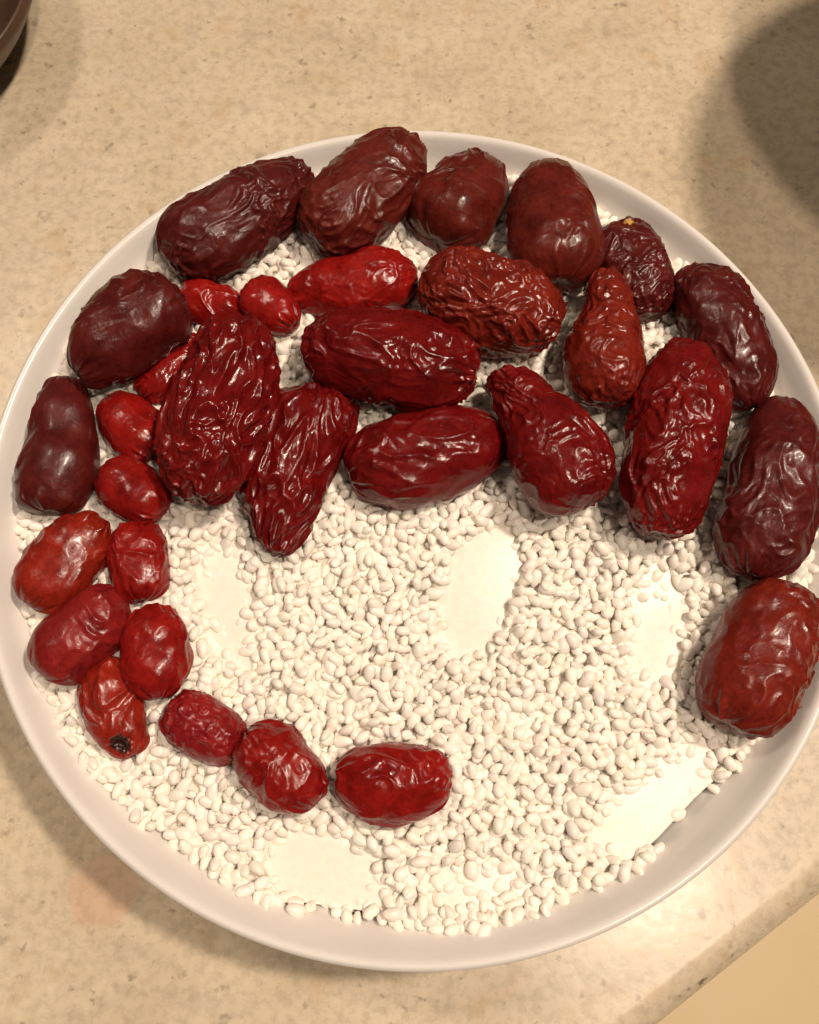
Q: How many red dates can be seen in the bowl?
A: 32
